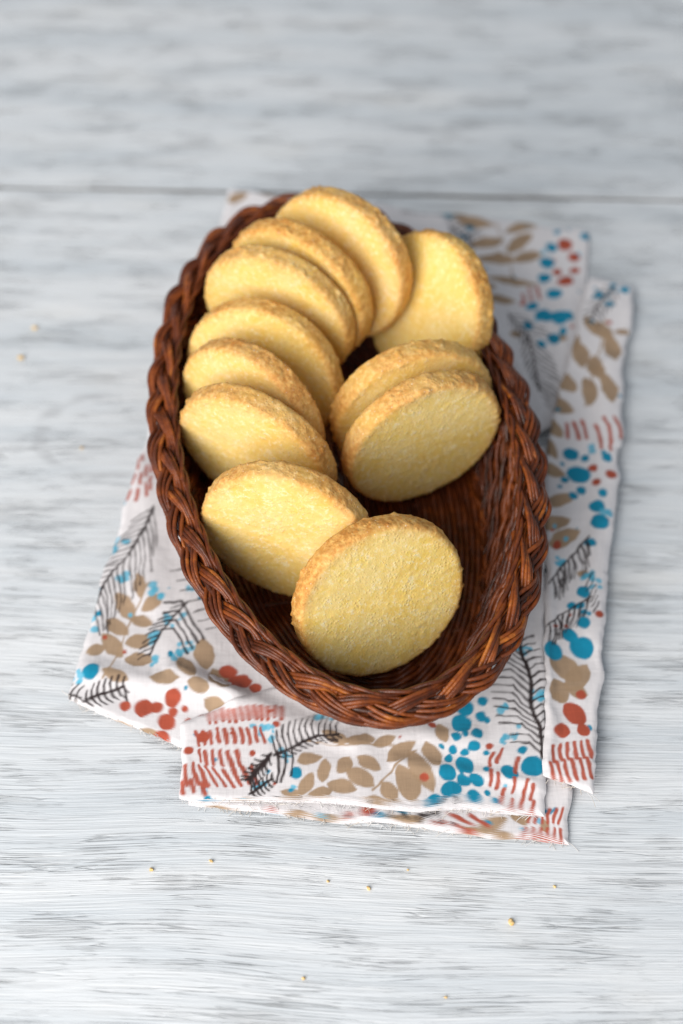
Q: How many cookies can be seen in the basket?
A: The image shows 11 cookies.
